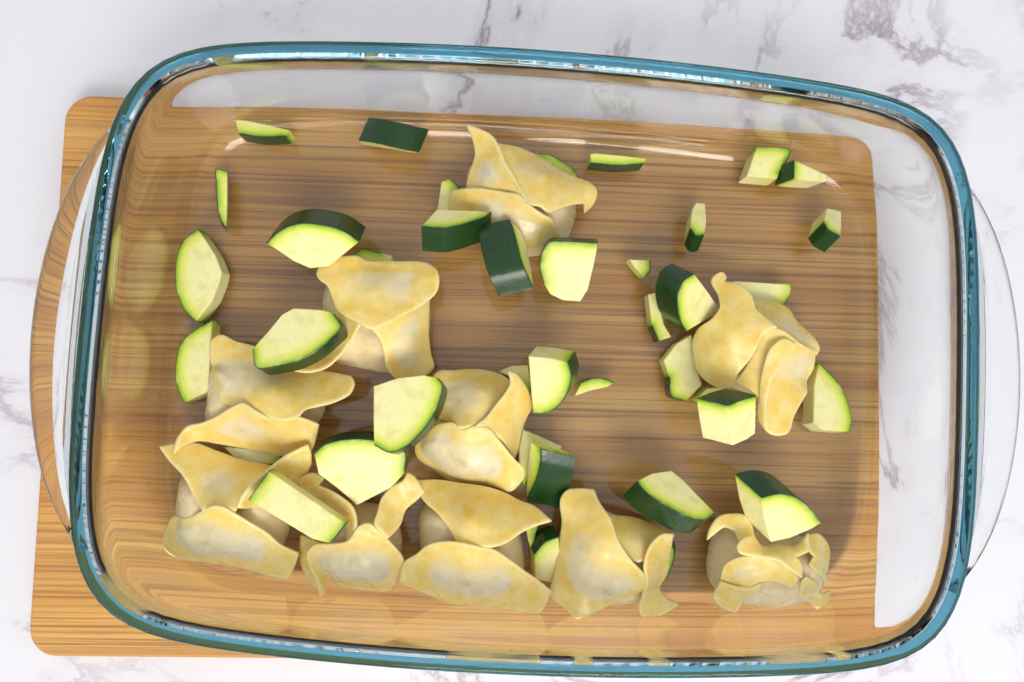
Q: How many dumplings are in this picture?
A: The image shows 10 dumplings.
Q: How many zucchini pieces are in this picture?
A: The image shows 40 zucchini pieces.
